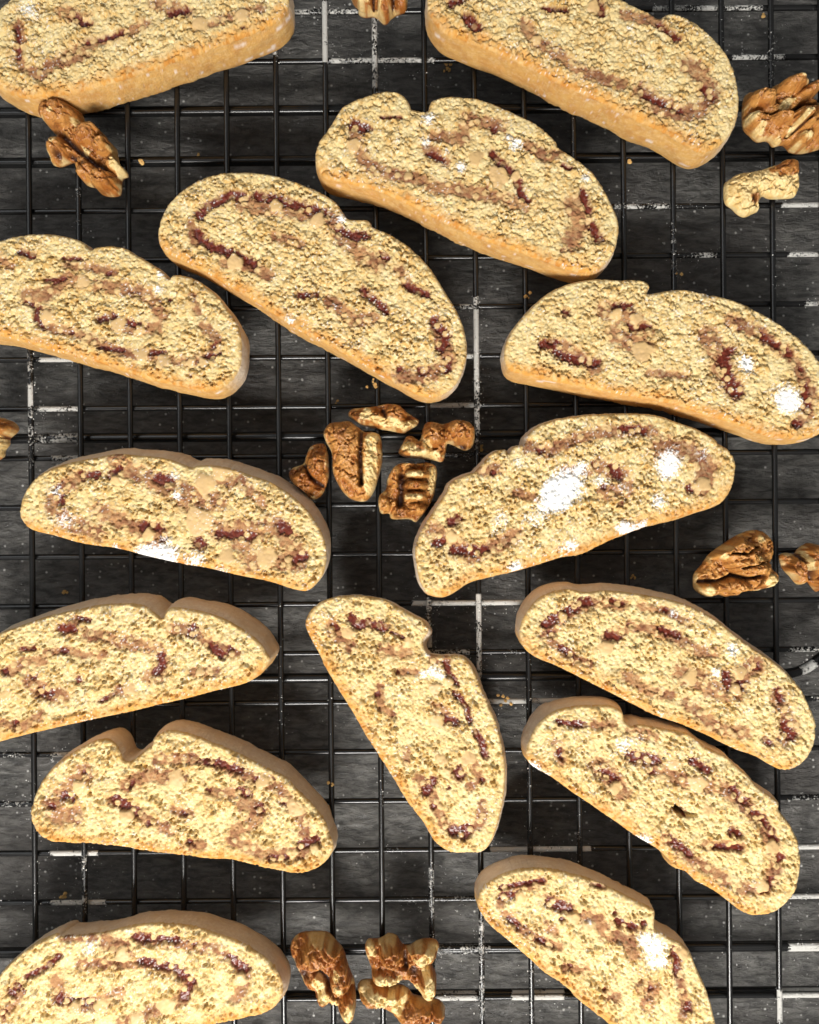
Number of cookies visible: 15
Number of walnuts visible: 15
